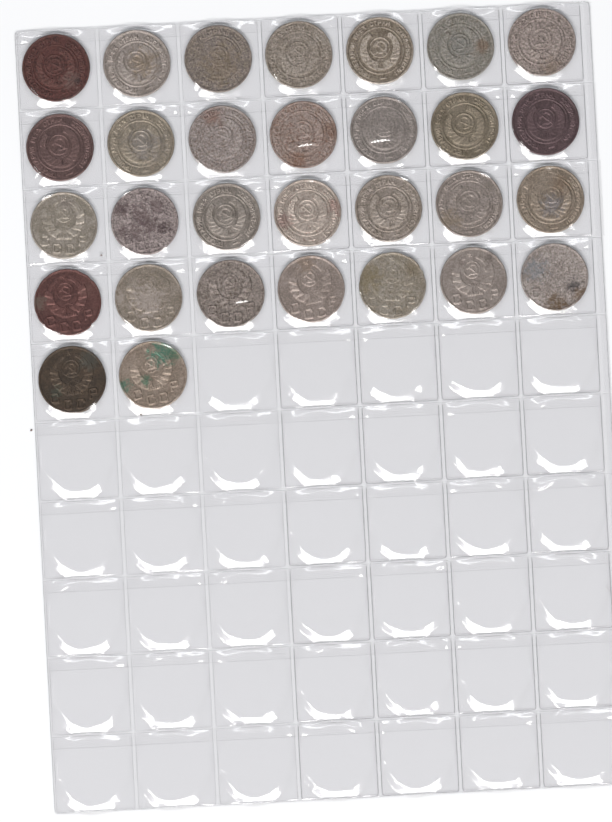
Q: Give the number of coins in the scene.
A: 30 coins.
